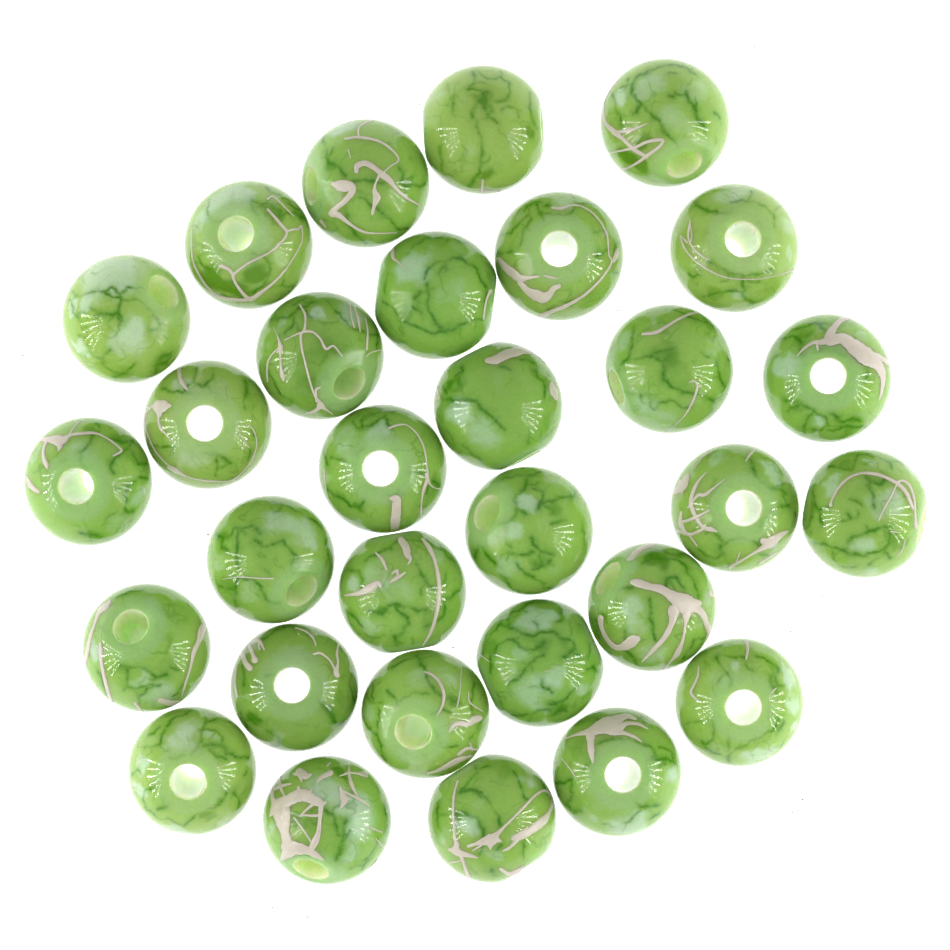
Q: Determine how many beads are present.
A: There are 30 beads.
